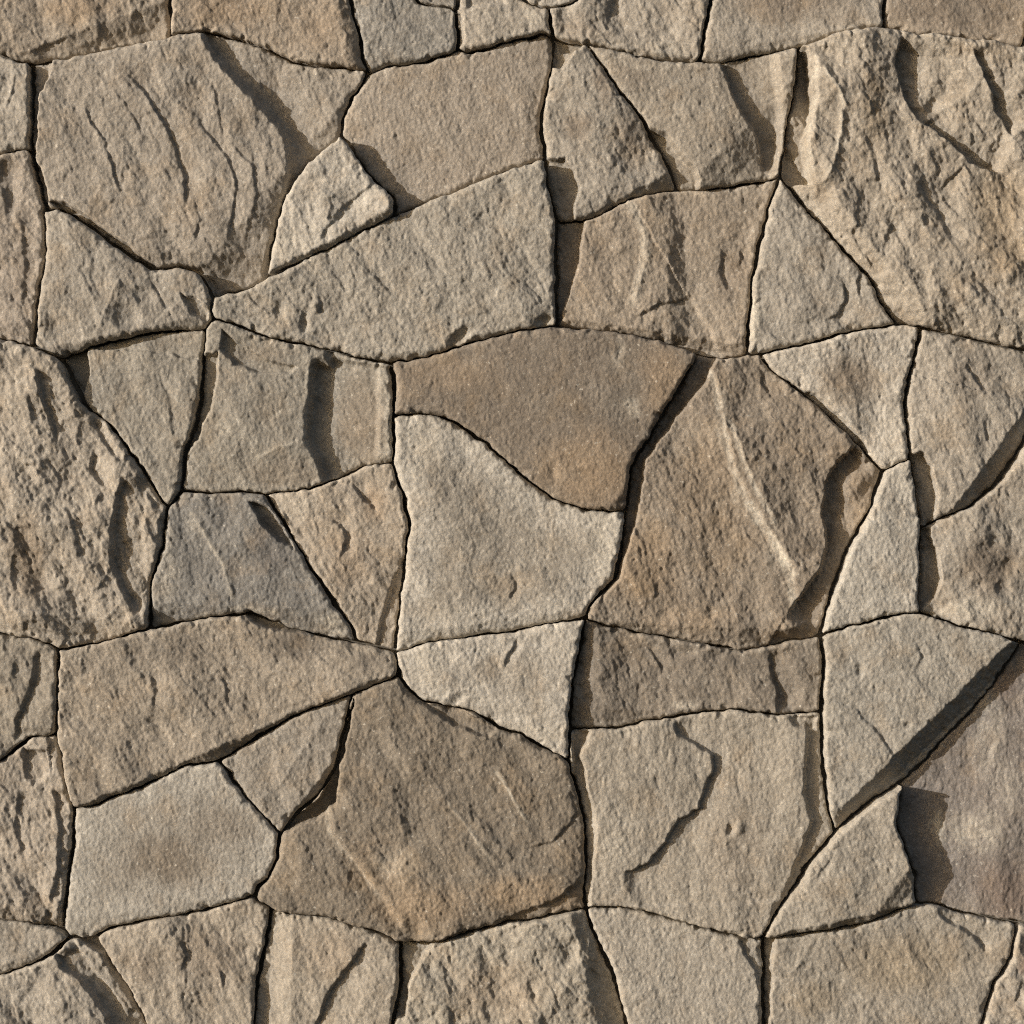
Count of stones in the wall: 53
